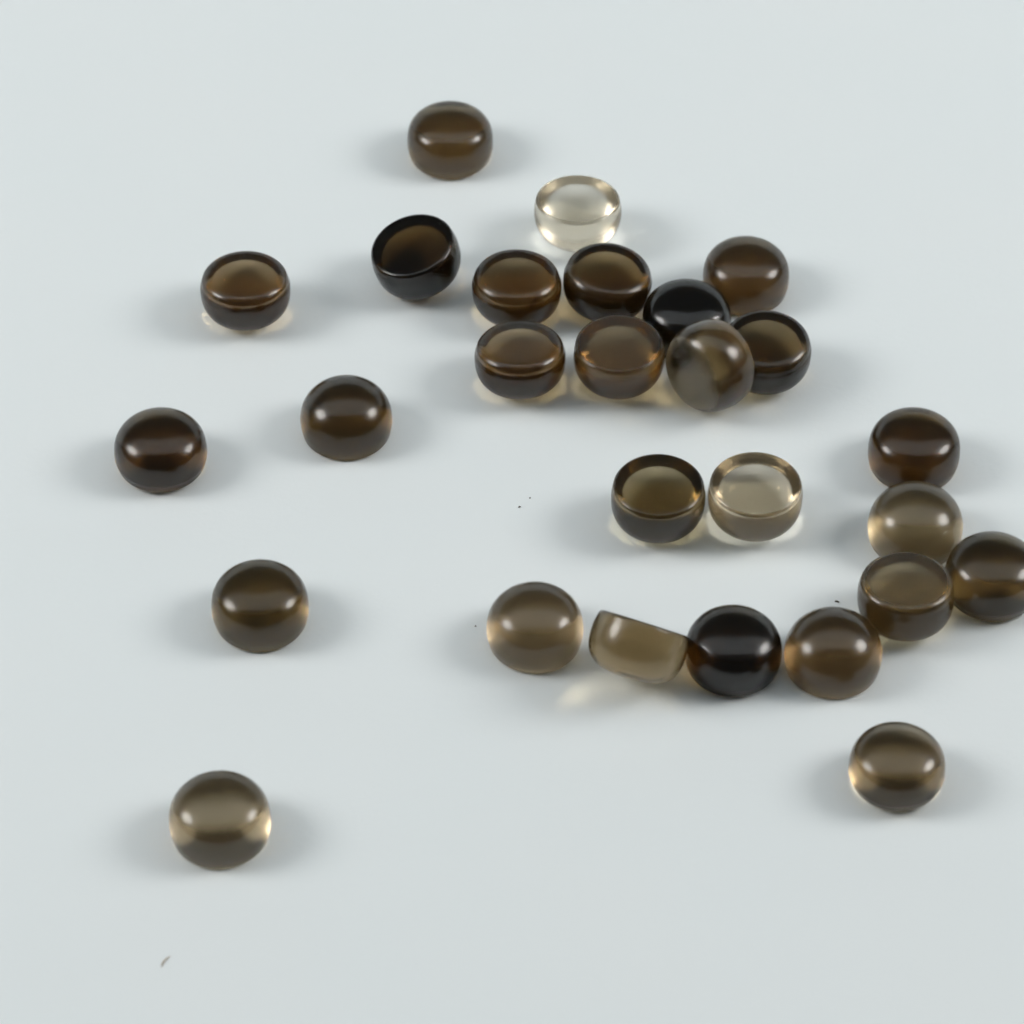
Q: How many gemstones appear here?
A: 27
